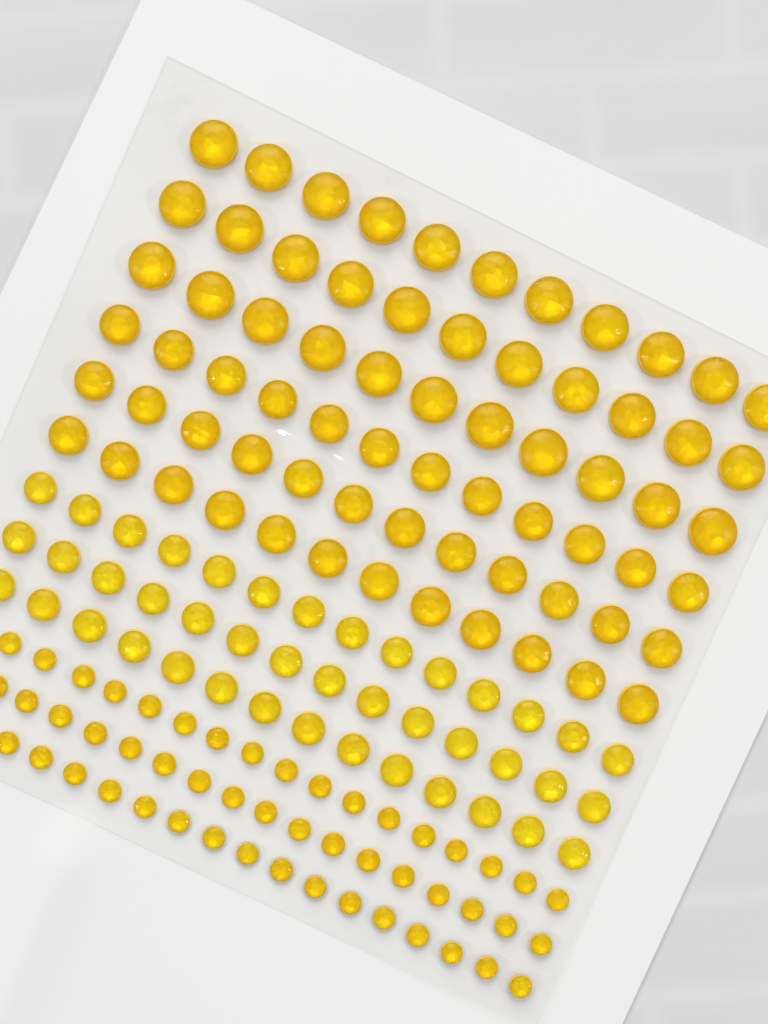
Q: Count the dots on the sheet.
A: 161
